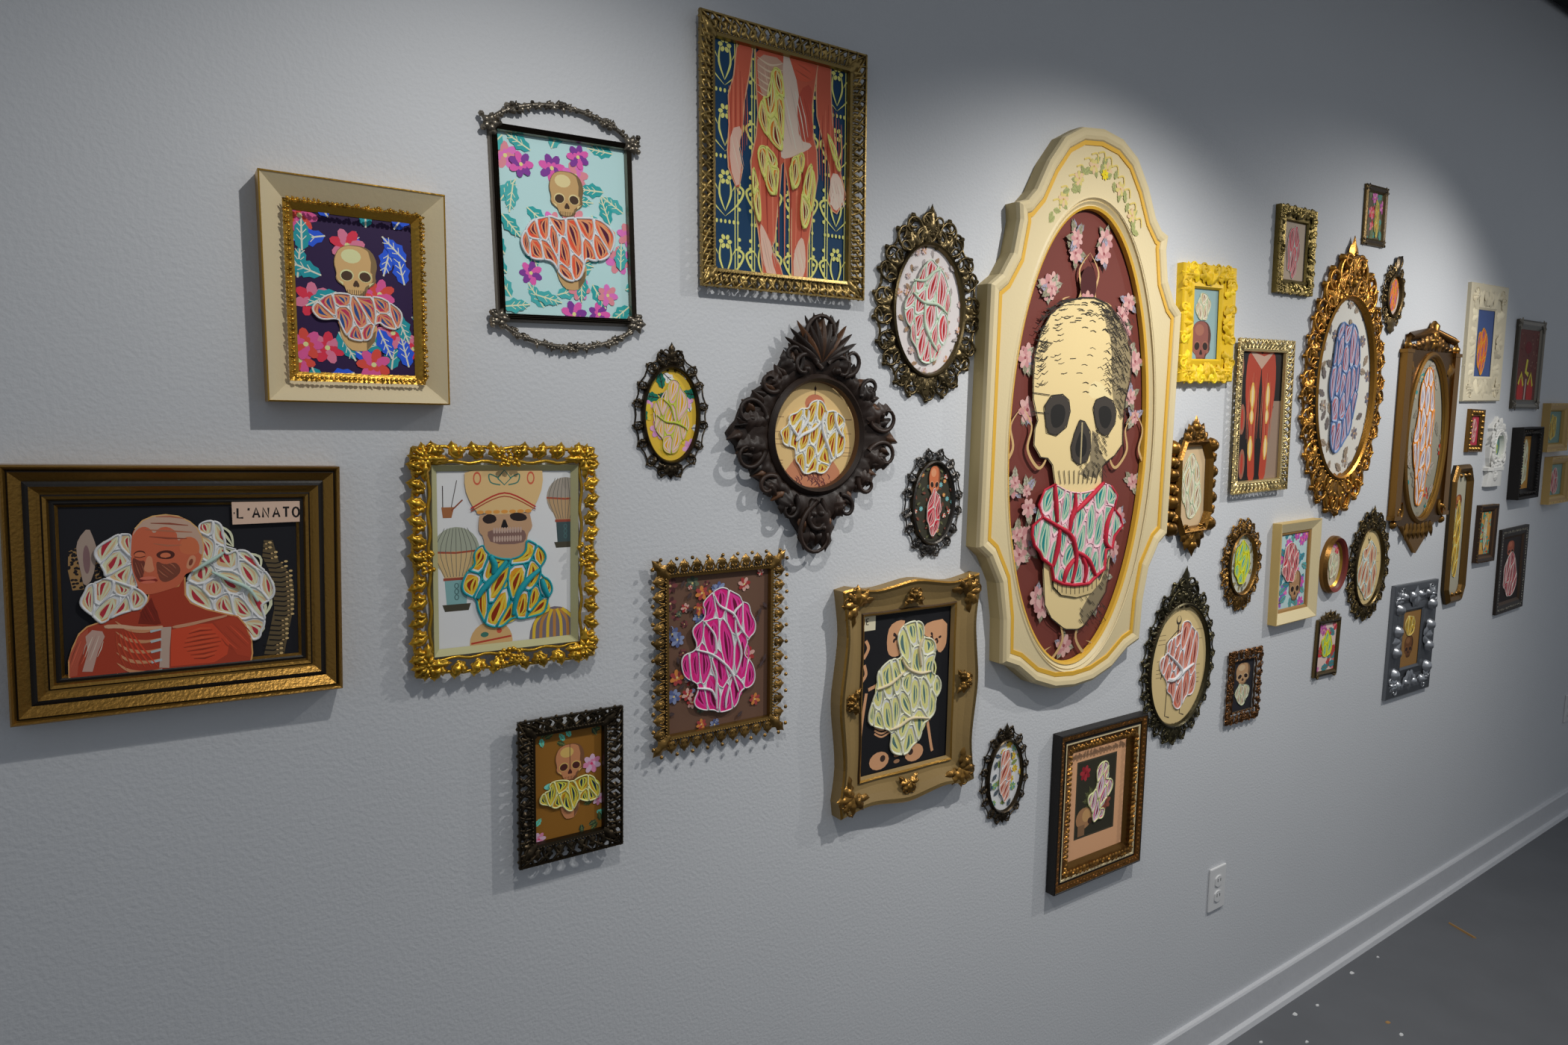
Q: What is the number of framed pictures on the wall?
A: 41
